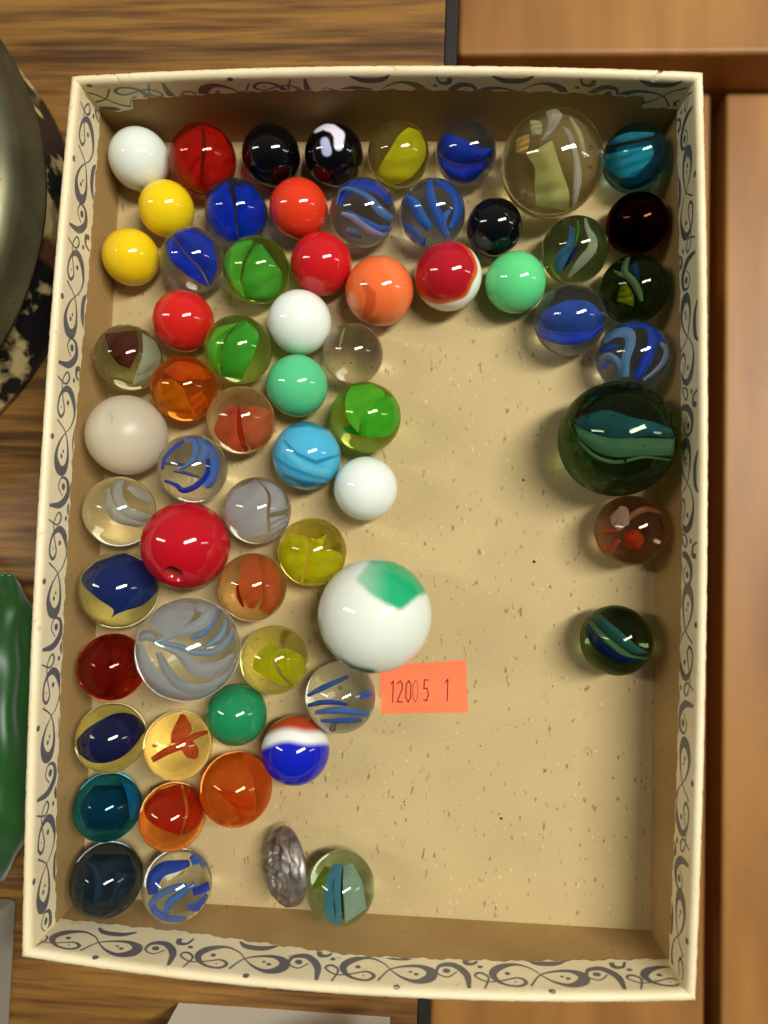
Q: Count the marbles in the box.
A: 63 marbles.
